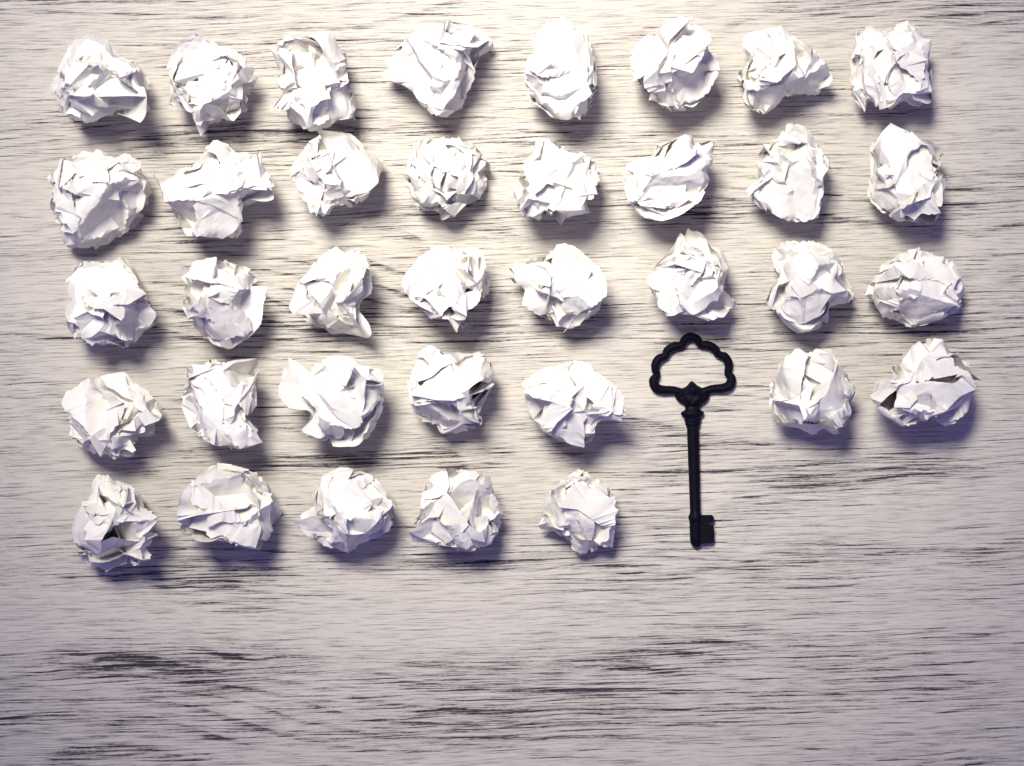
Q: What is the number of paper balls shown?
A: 36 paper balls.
